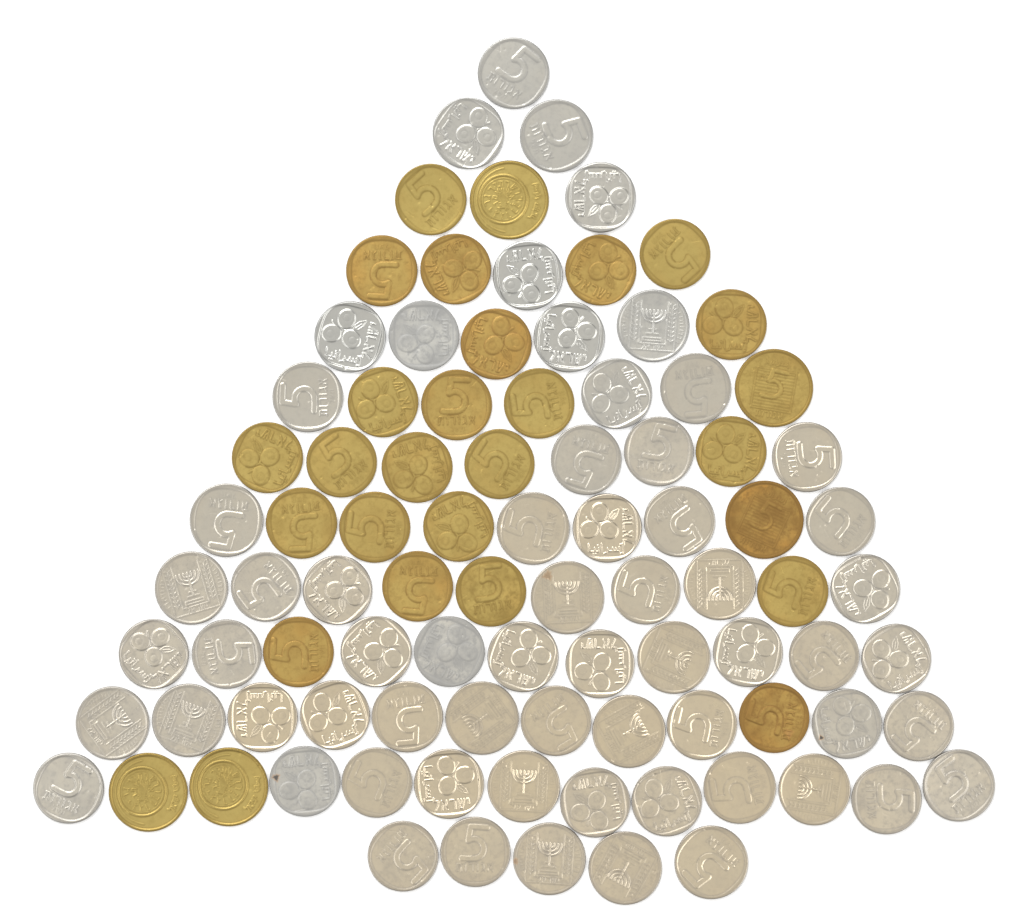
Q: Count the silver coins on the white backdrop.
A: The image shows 64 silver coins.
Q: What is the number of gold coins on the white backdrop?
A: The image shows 28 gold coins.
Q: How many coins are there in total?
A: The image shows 92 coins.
